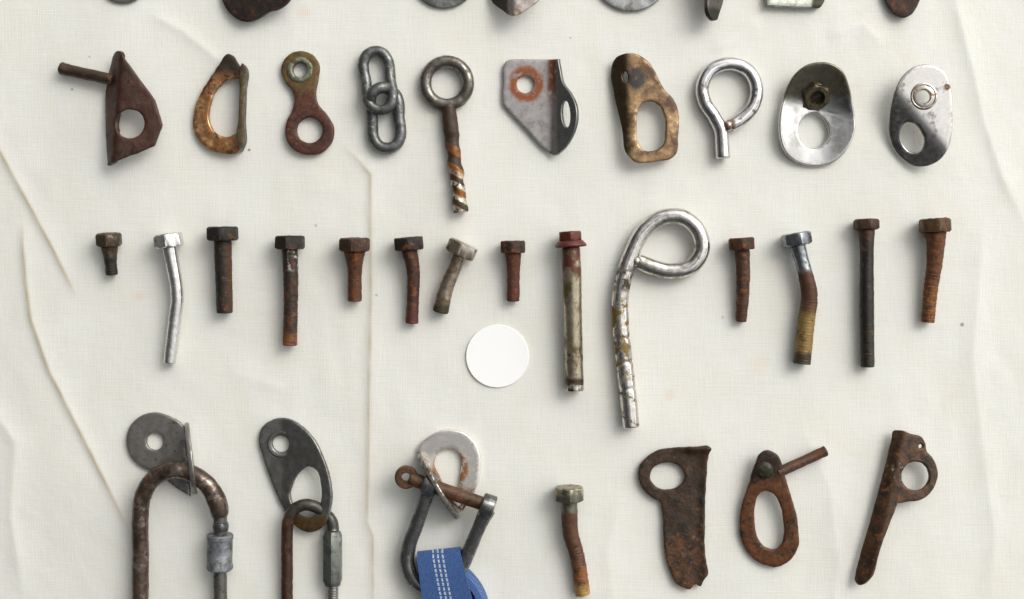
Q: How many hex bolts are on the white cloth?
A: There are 14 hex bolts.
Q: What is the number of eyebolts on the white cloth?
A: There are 3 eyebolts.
